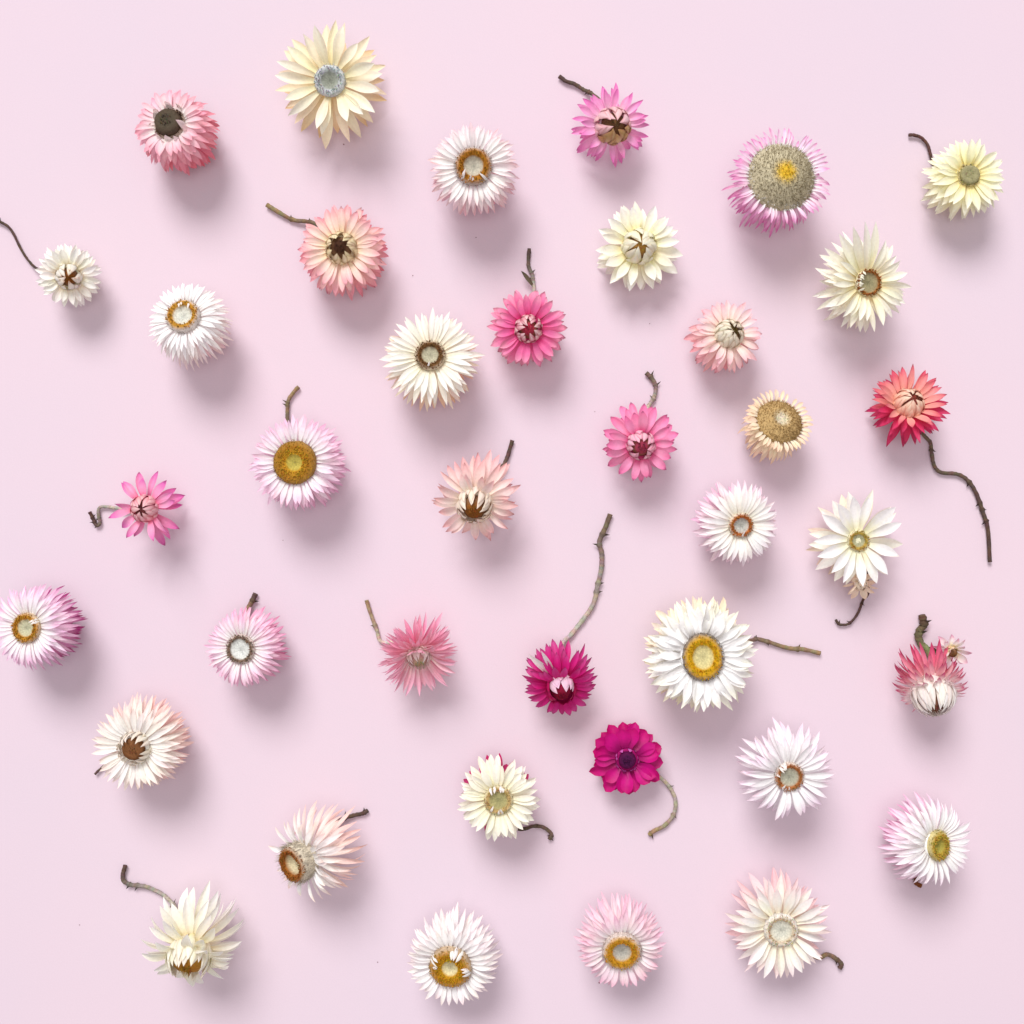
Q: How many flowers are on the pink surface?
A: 38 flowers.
